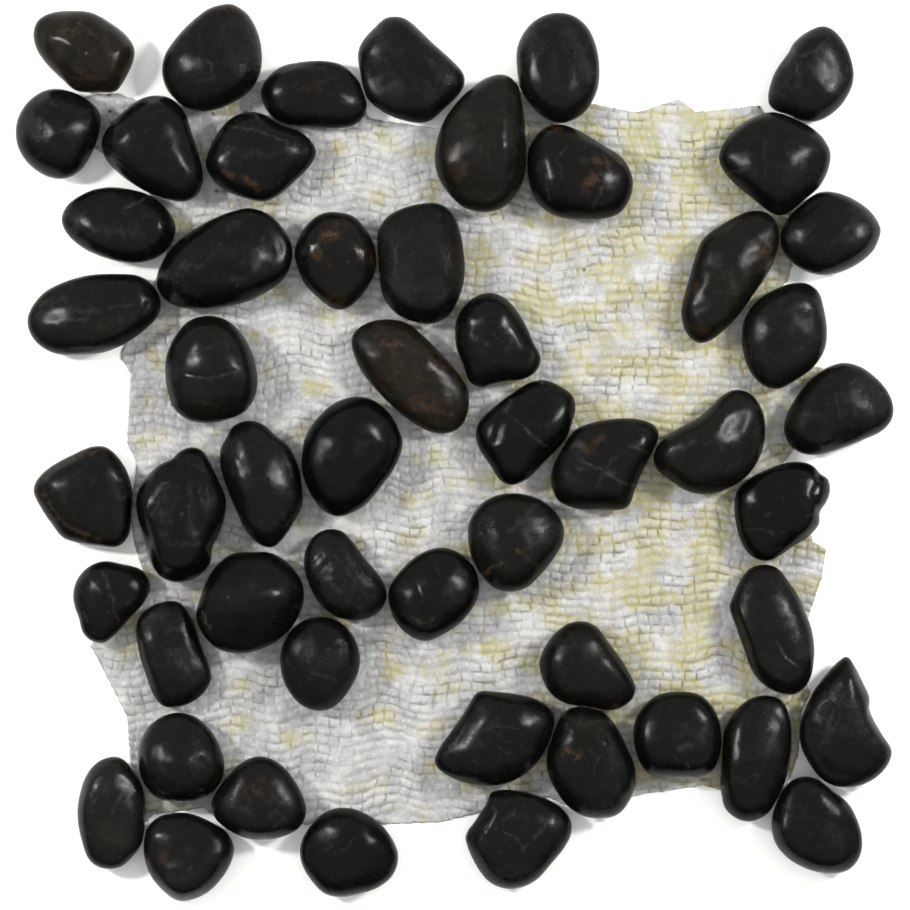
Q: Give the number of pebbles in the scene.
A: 53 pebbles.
